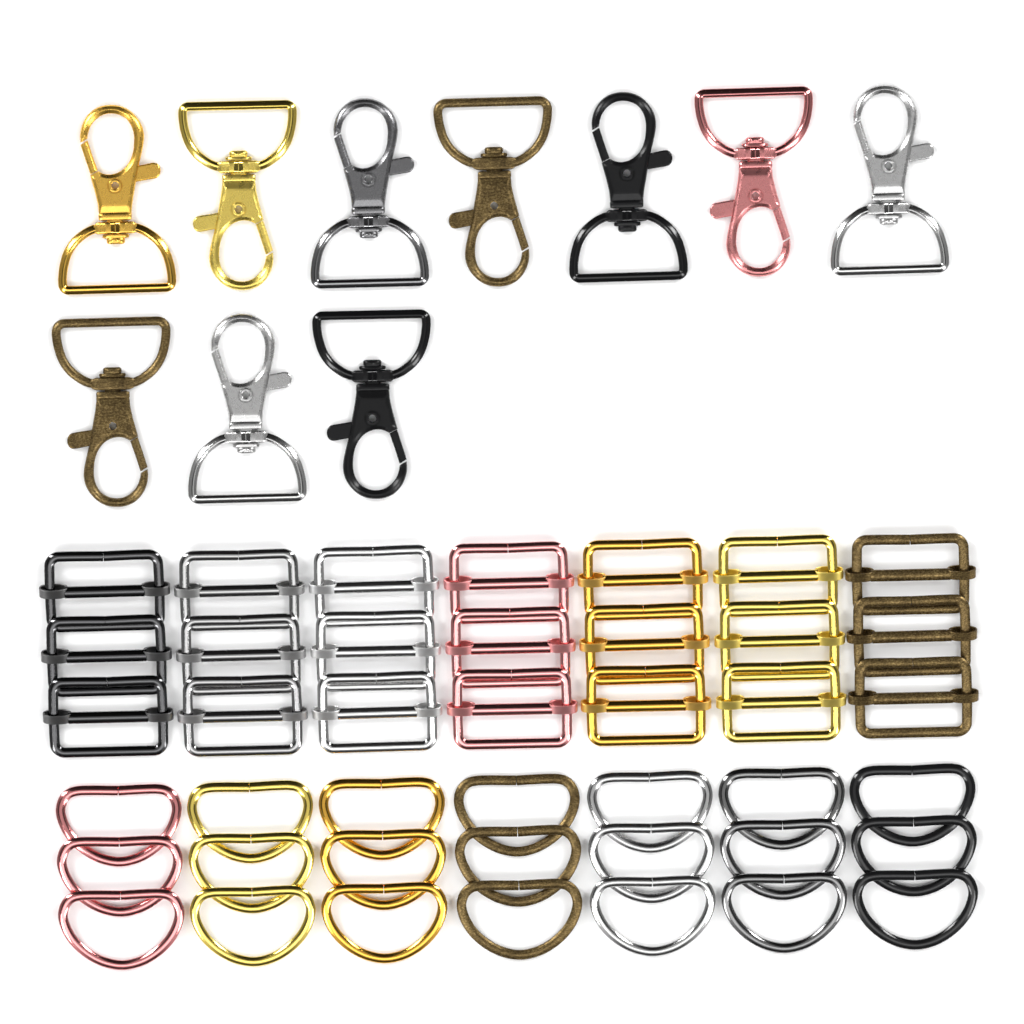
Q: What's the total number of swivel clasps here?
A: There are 10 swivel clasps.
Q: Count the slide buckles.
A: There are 21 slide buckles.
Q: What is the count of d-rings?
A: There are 21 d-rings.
